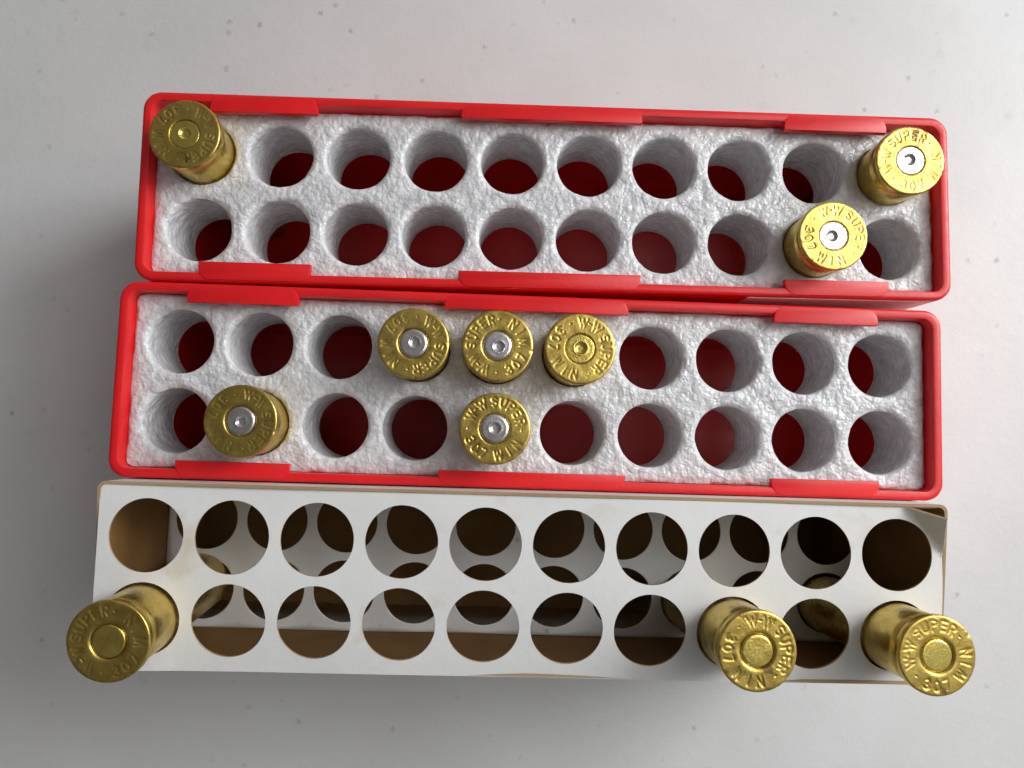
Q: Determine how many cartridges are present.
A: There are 11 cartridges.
